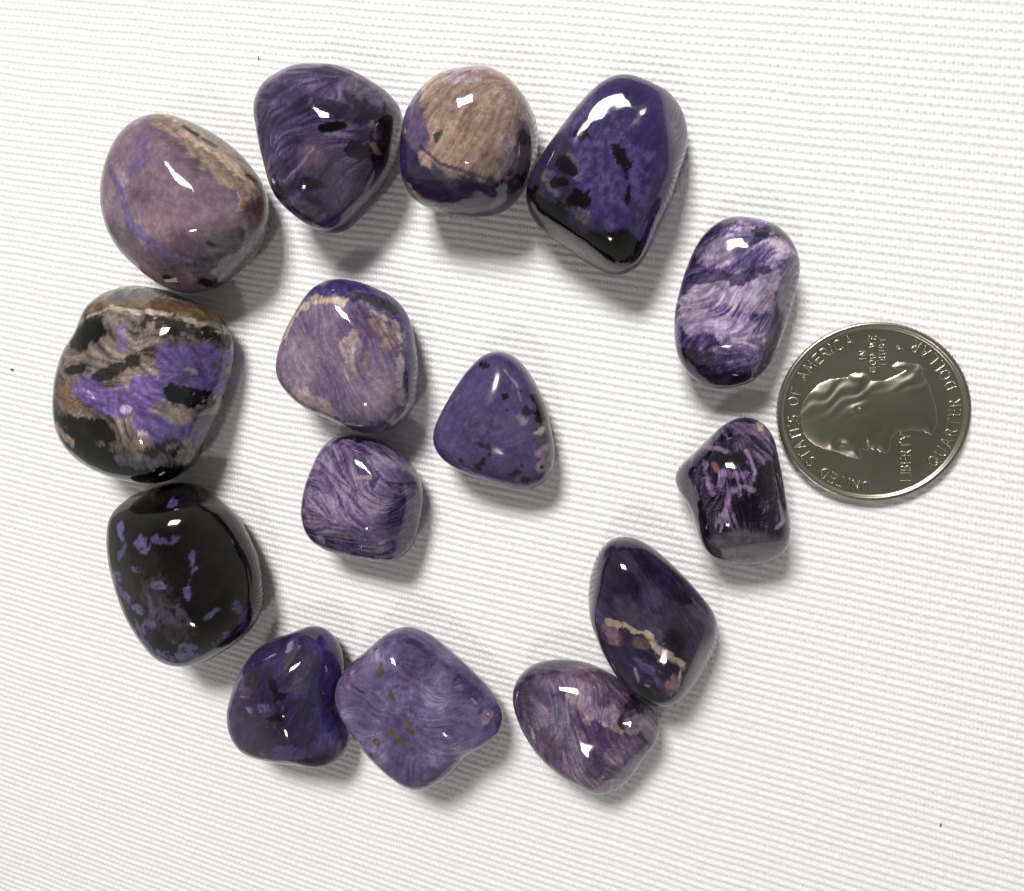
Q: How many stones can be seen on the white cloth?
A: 15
